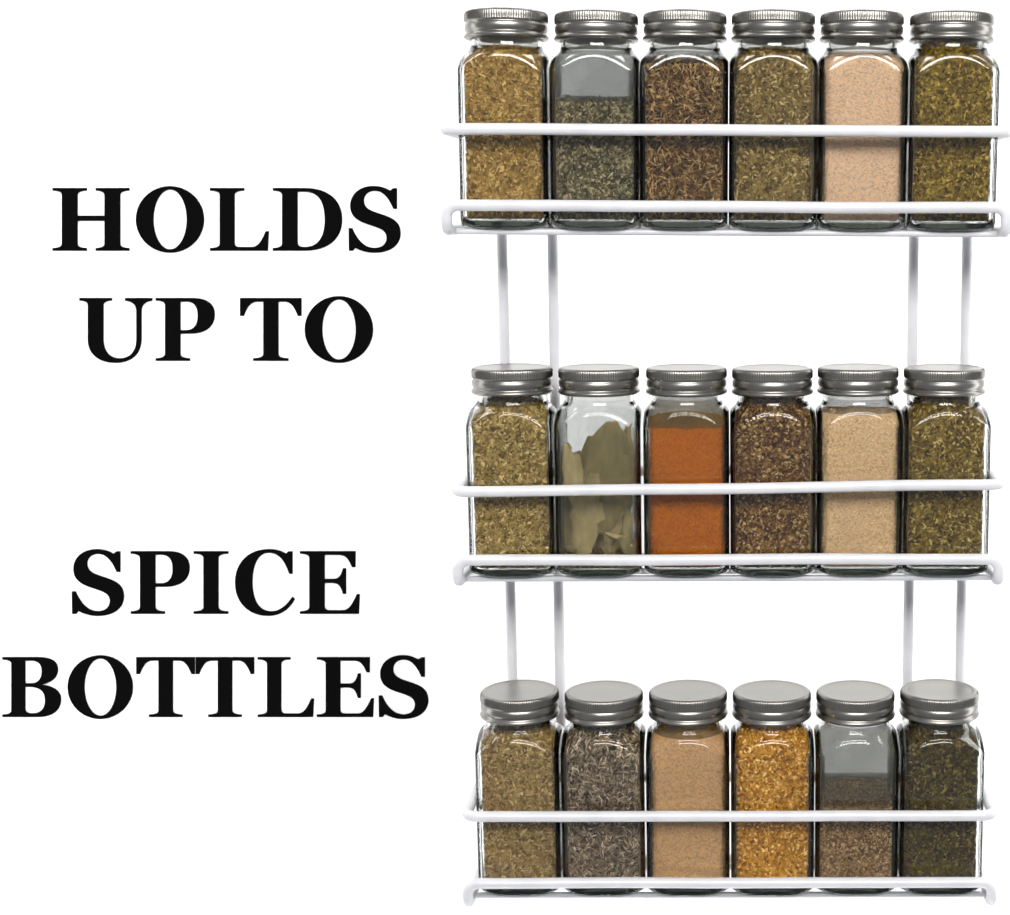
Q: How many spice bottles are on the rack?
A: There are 18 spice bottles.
